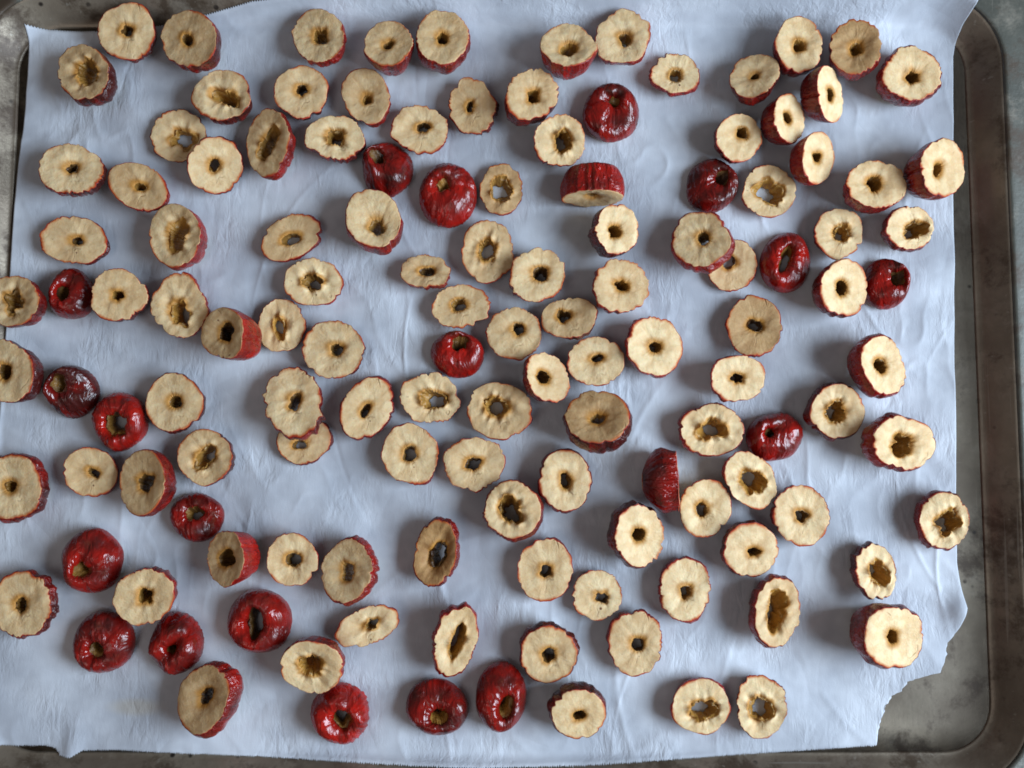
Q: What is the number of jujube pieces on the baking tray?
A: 131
